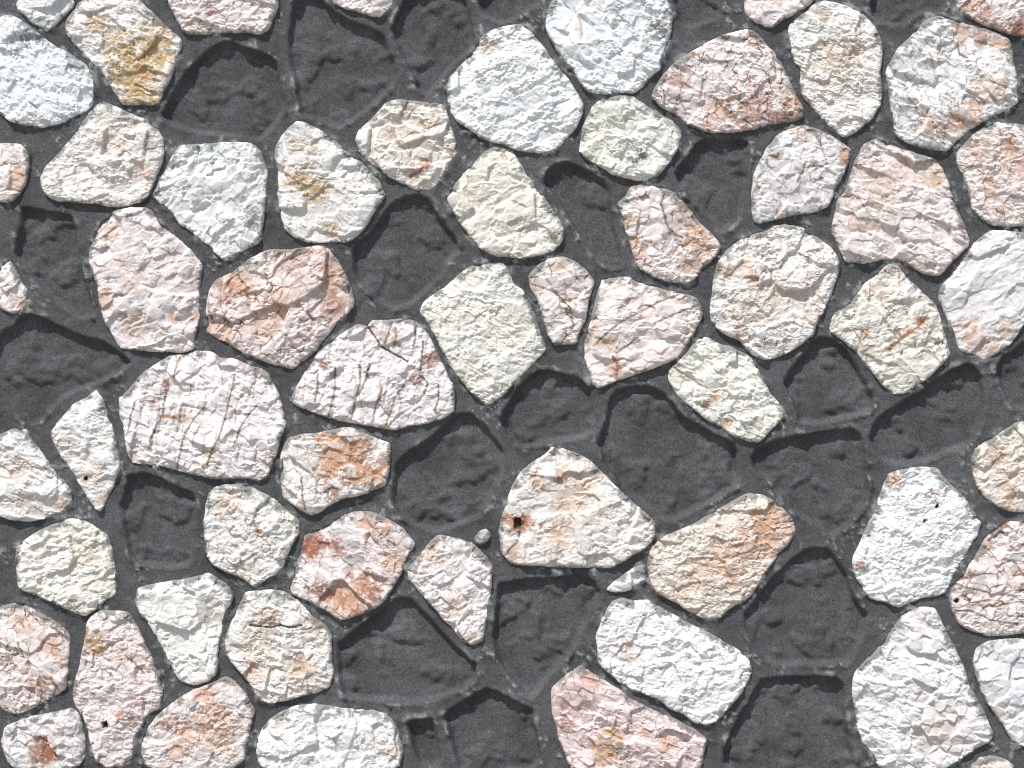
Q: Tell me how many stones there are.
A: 61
